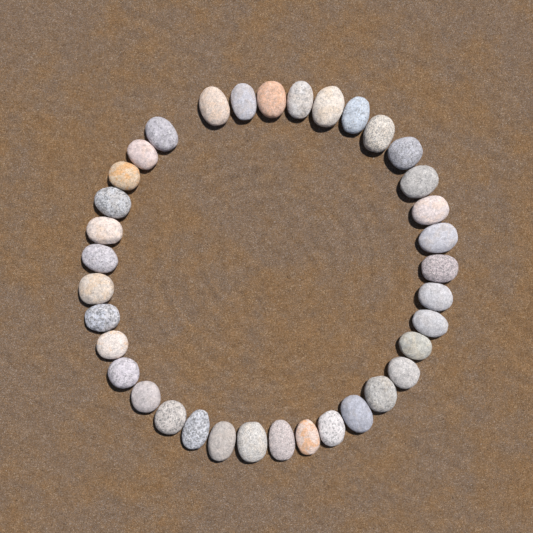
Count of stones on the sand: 36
